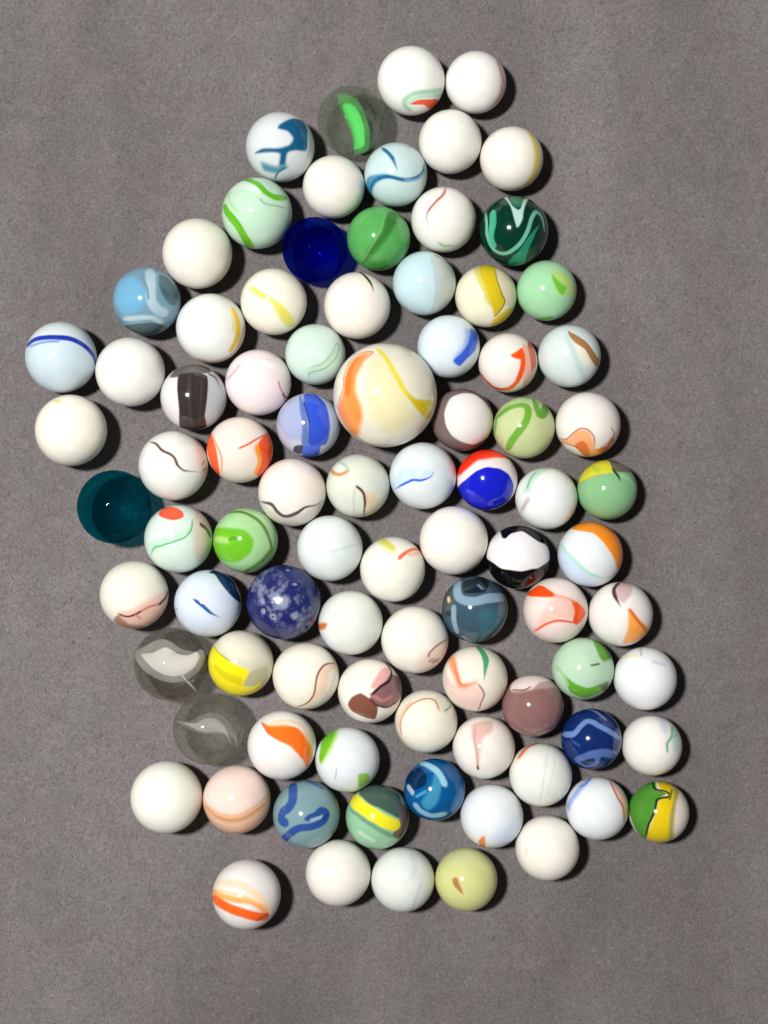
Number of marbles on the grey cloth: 88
